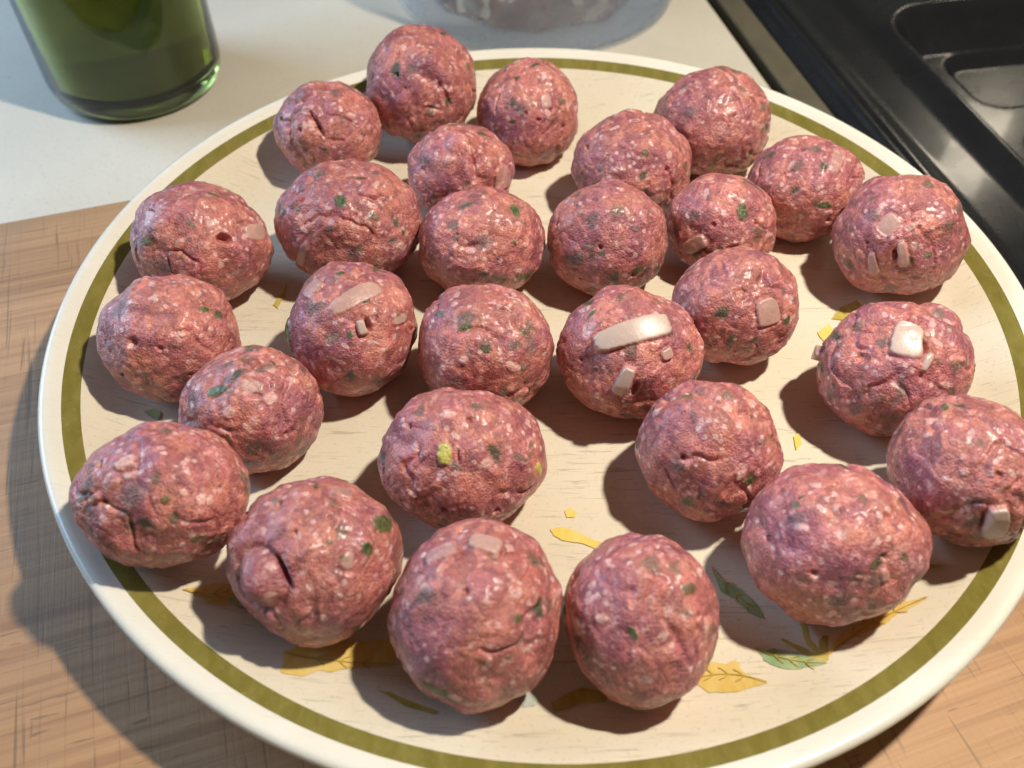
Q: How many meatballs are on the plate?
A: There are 28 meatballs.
